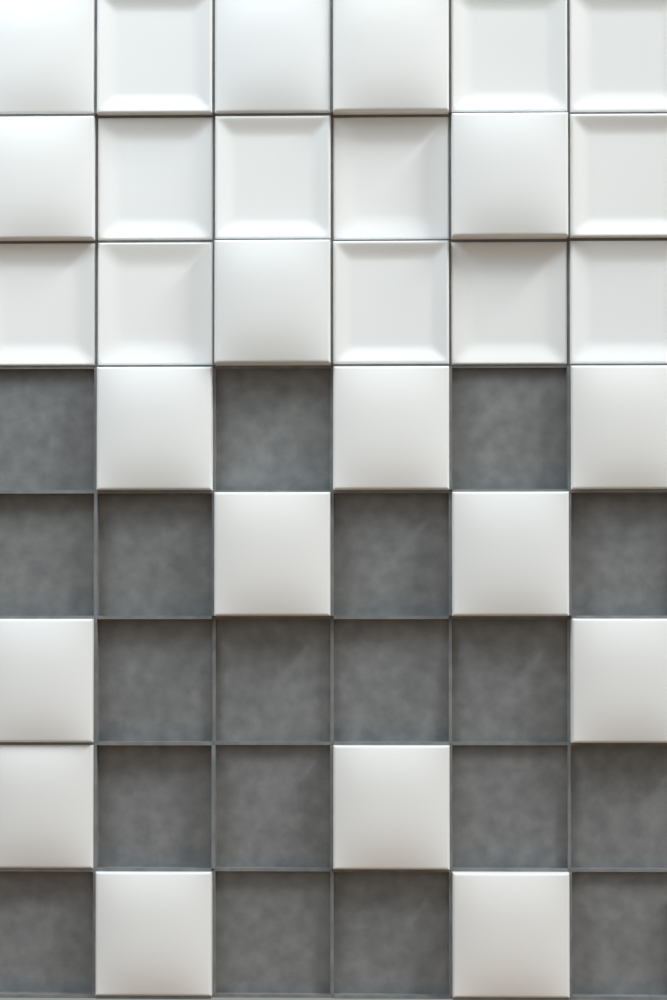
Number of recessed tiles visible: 12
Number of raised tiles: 17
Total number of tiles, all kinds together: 29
